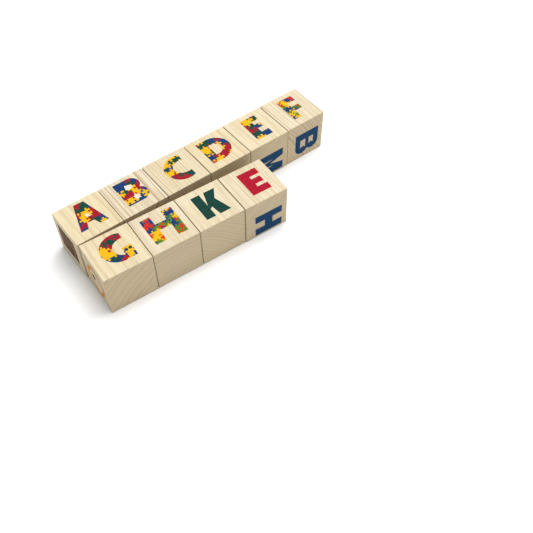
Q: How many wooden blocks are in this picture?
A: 10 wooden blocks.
